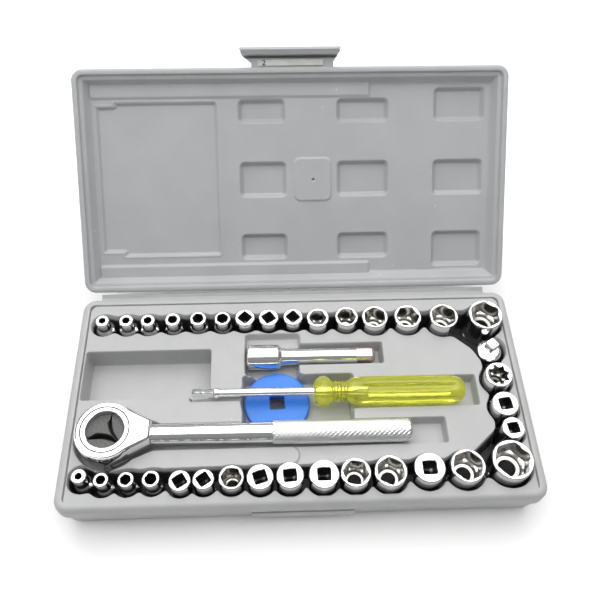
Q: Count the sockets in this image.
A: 33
